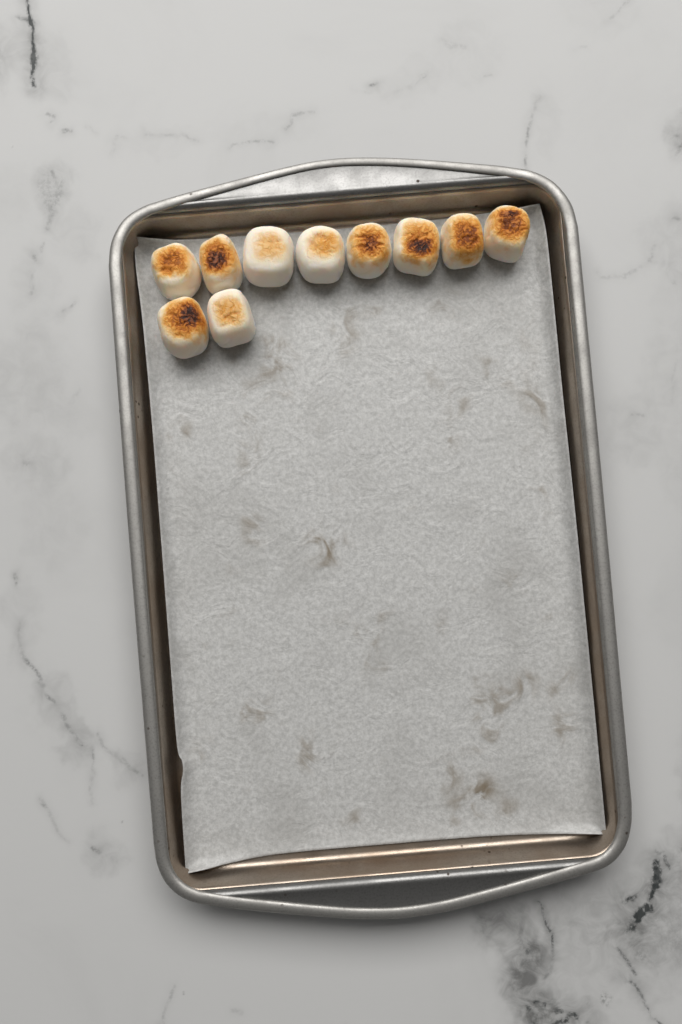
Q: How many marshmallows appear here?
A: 10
